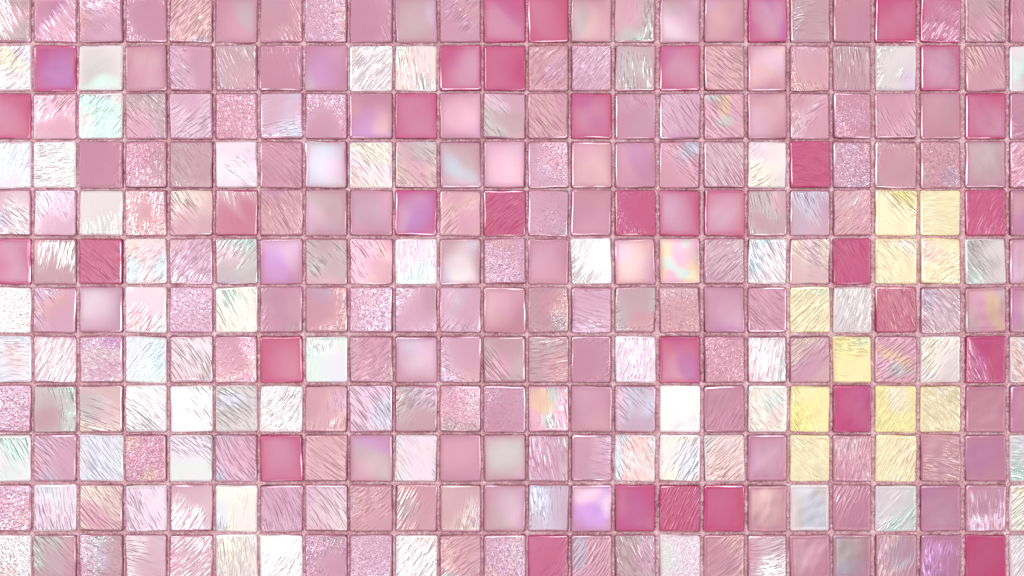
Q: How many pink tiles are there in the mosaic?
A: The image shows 187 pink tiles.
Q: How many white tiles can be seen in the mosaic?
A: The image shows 54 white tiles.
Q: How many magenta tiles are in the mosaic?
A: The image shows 36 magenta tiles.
